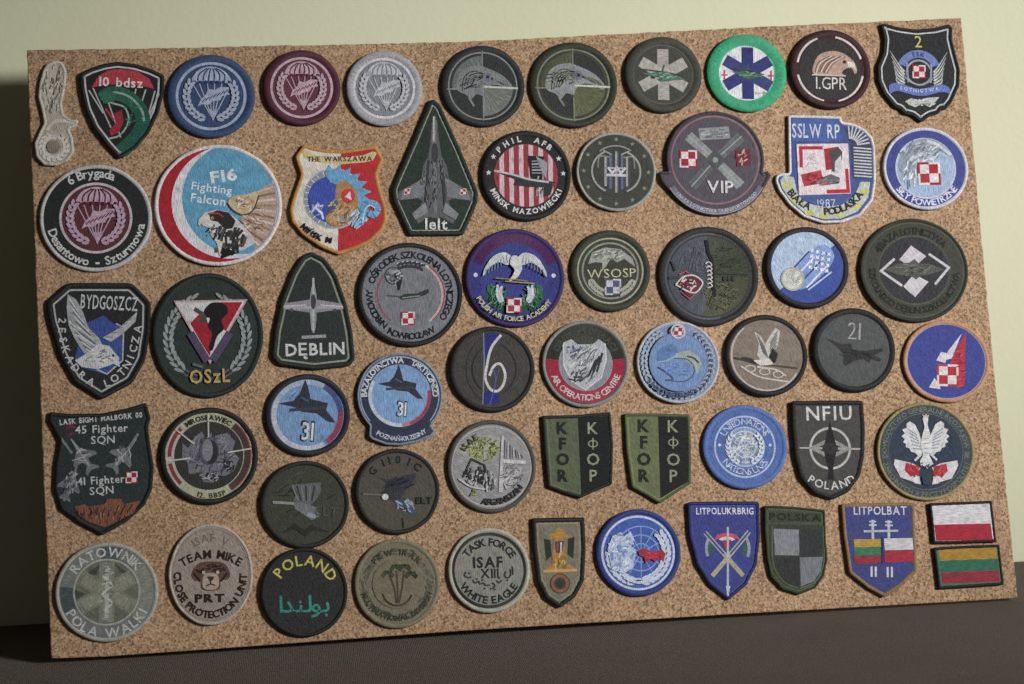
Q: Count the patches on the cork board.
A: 59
